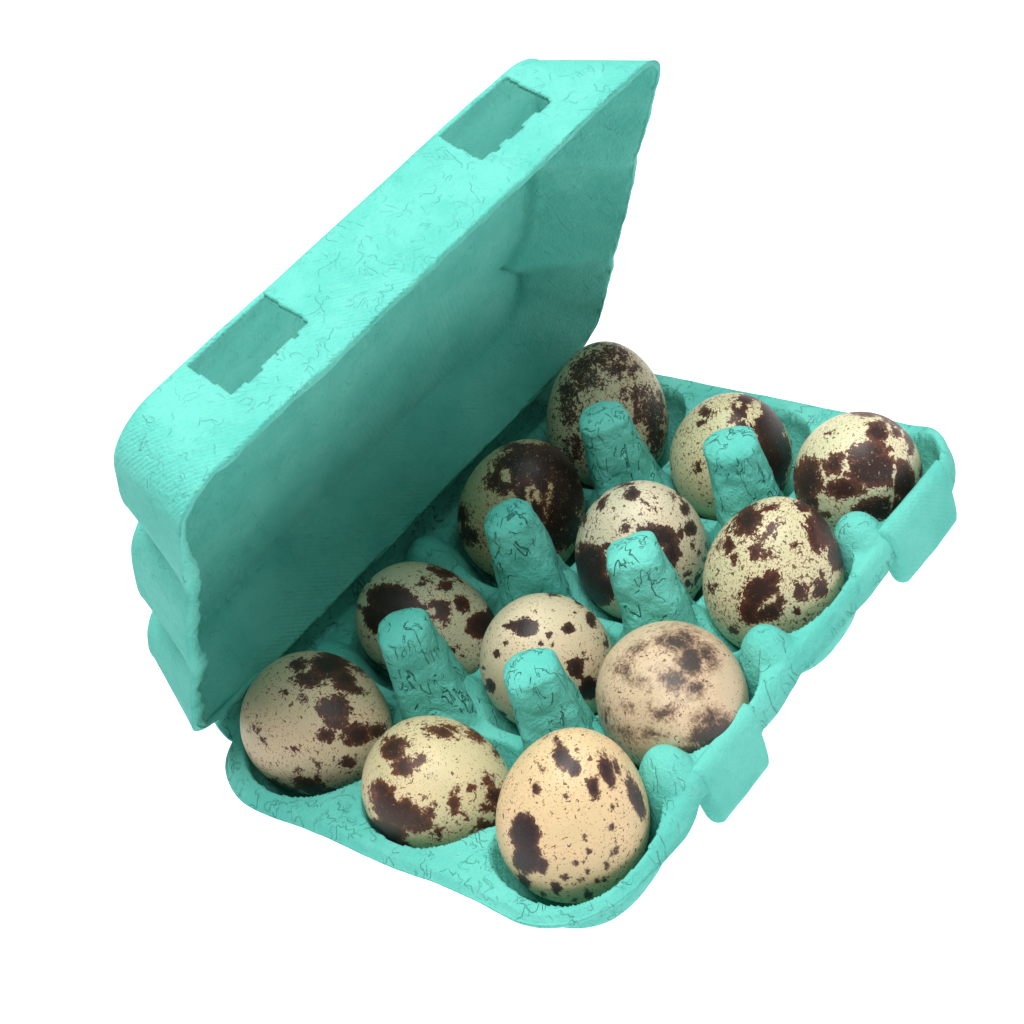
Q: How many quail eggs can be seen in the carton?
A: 12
